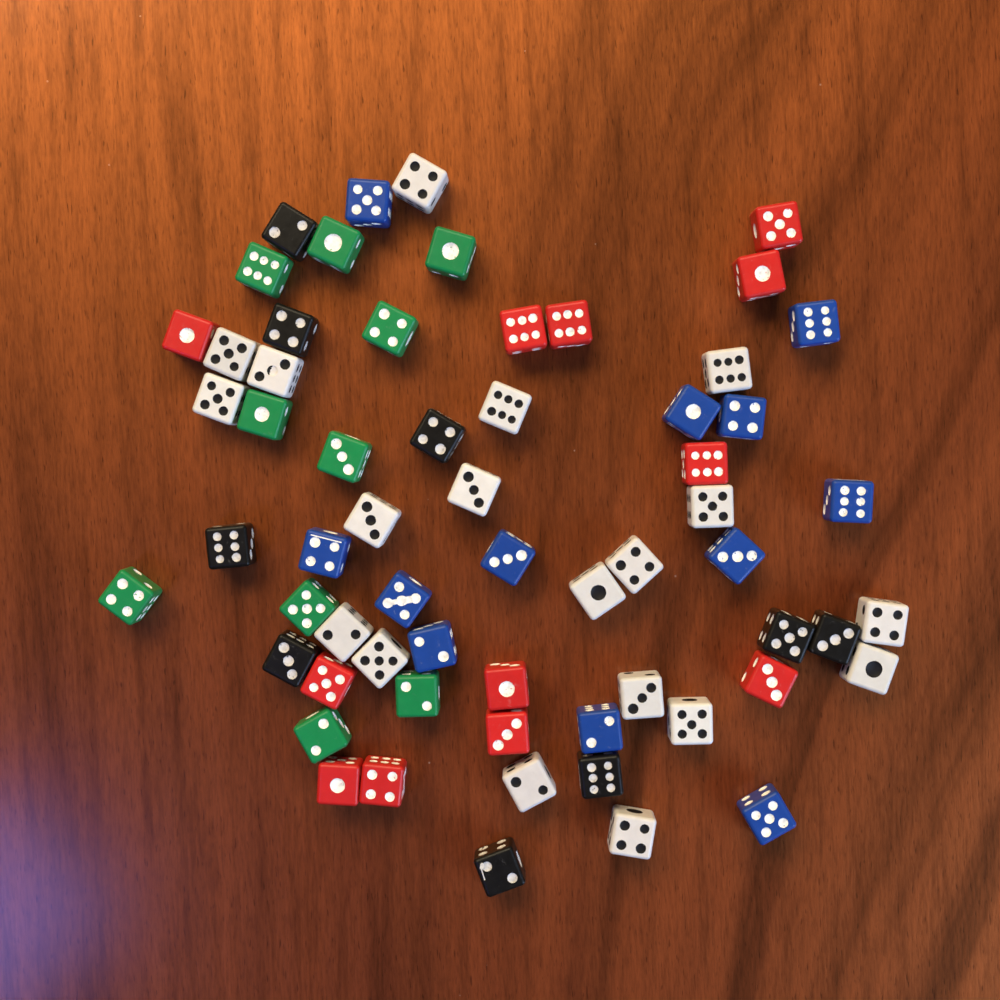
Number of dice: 62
